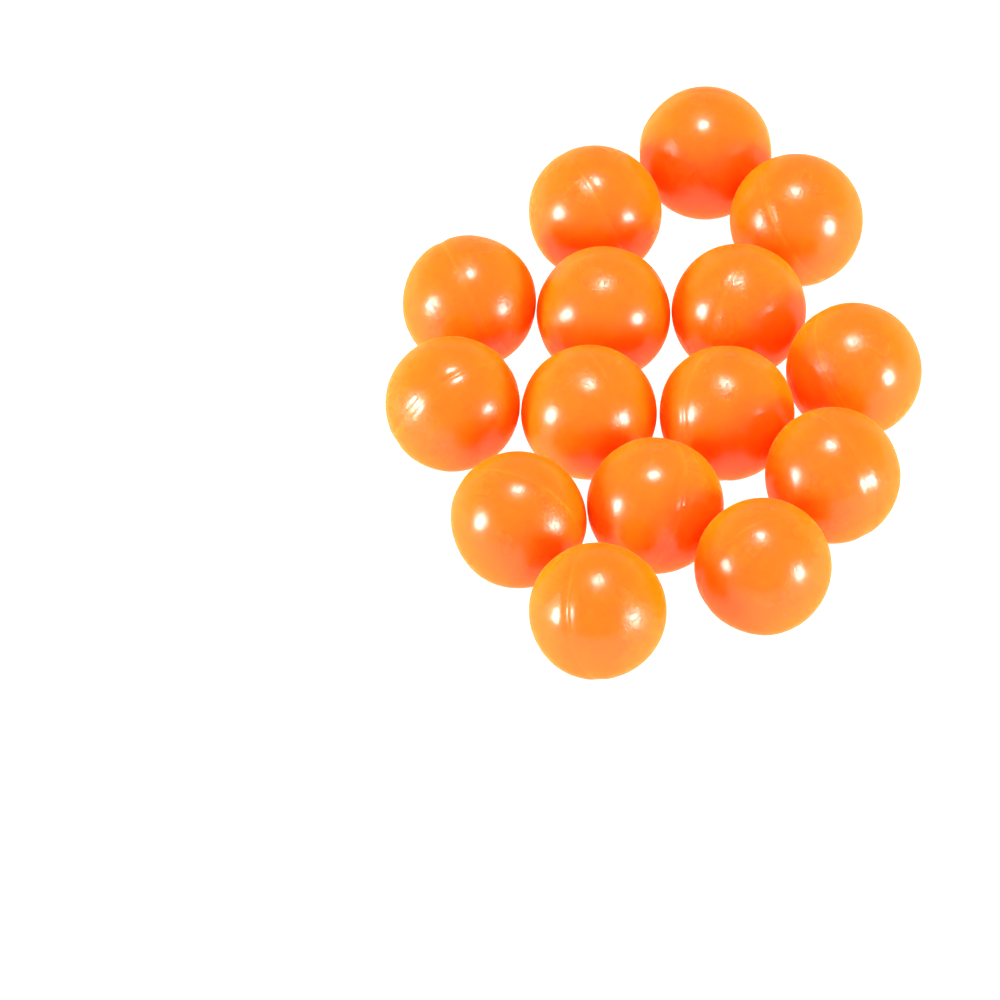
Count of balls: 15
